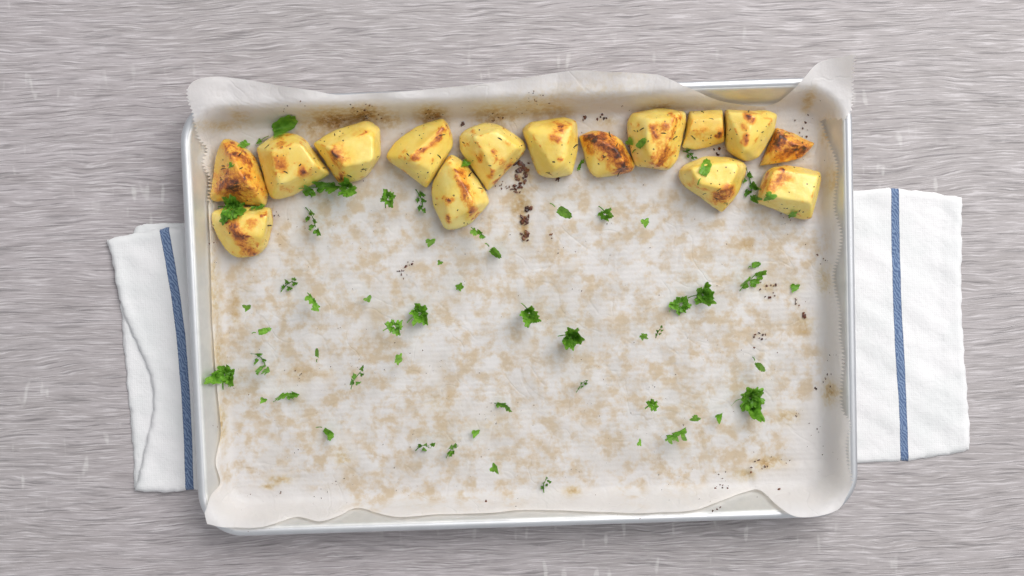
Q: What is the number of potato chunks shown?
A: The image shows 15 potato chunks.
